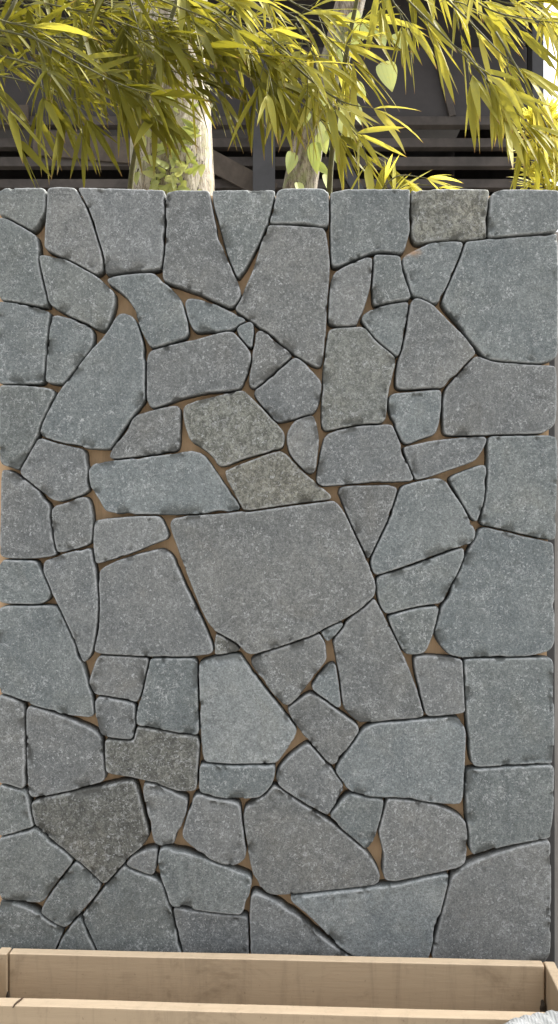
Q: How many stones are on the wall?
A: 91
